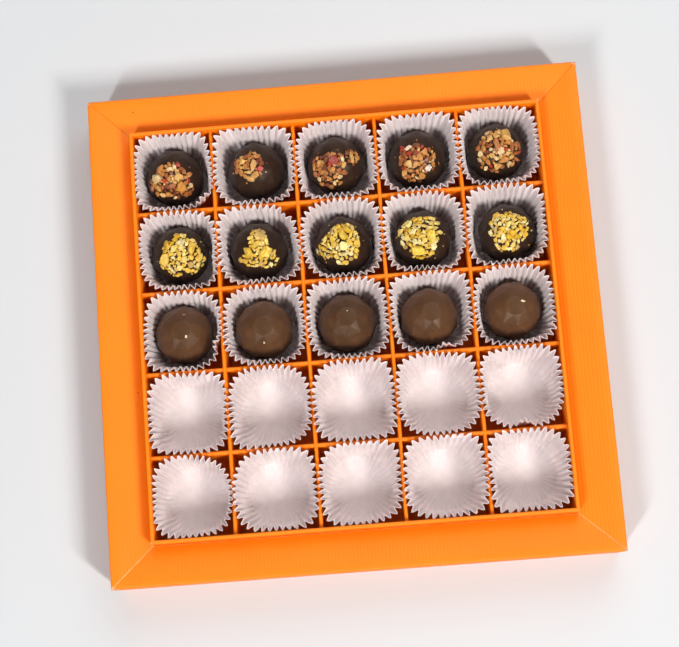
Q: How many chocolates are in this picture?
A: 15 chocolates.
